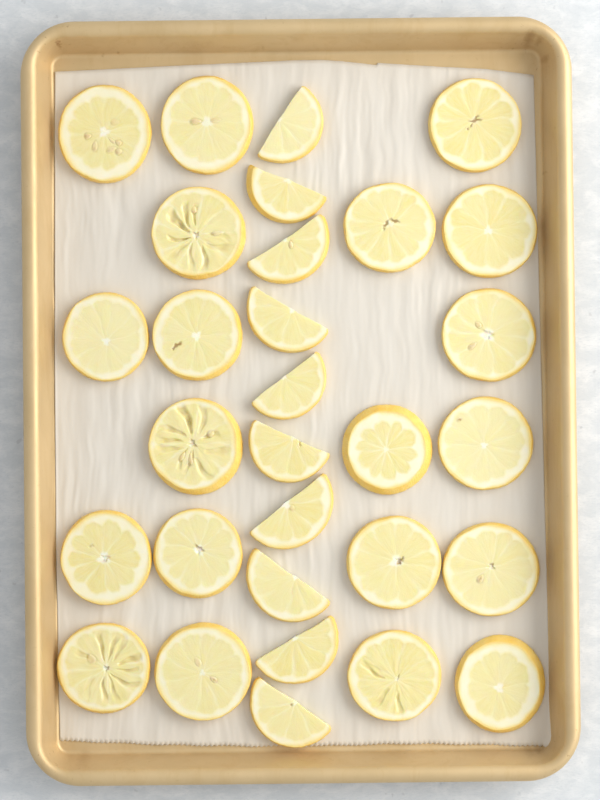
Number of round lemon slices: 20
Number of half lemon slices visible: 10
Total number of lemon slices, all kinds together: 30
